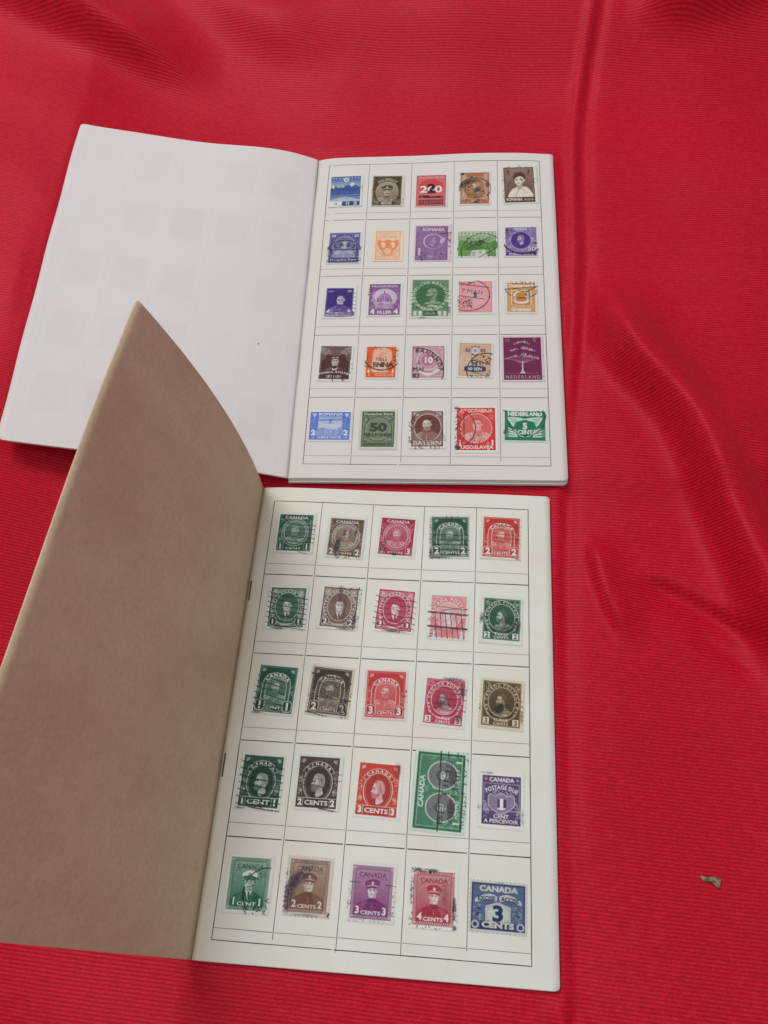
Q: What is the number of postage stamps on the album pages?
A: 50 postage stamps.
